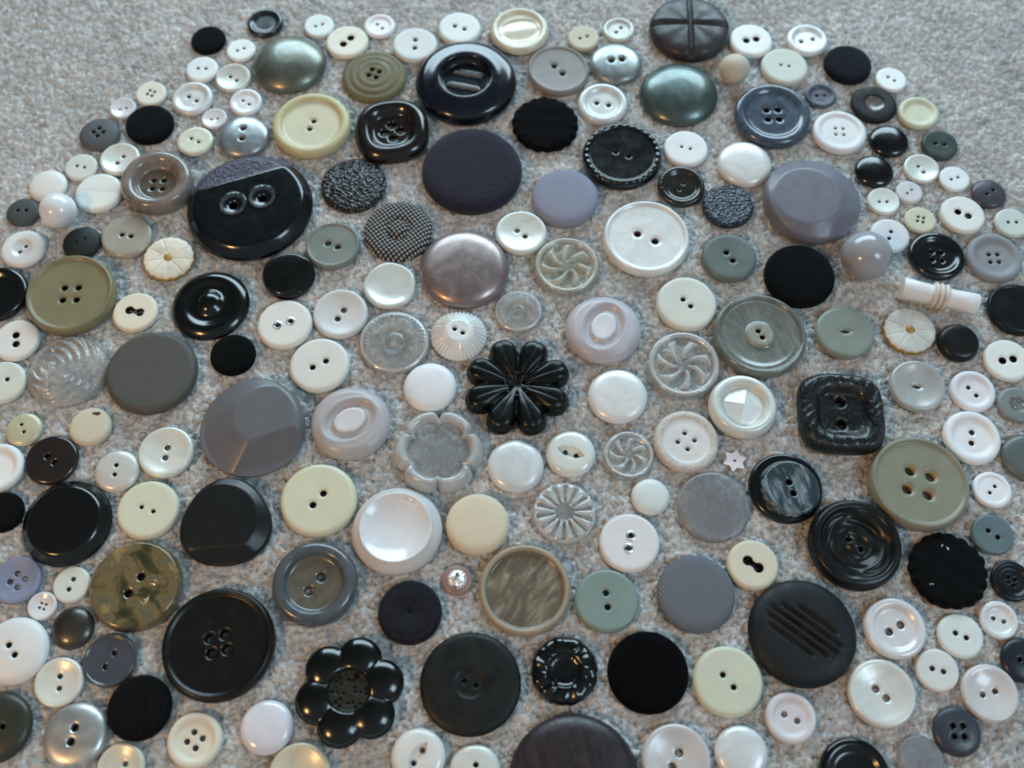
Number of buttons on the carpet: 200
